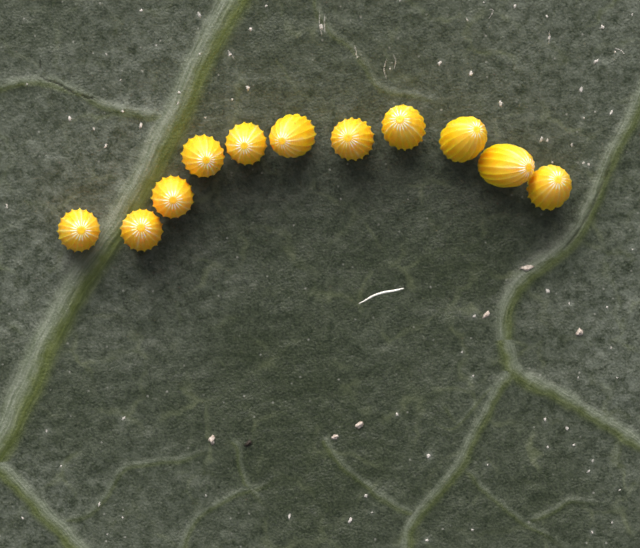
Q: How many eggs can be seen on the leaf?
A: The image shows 11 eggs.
